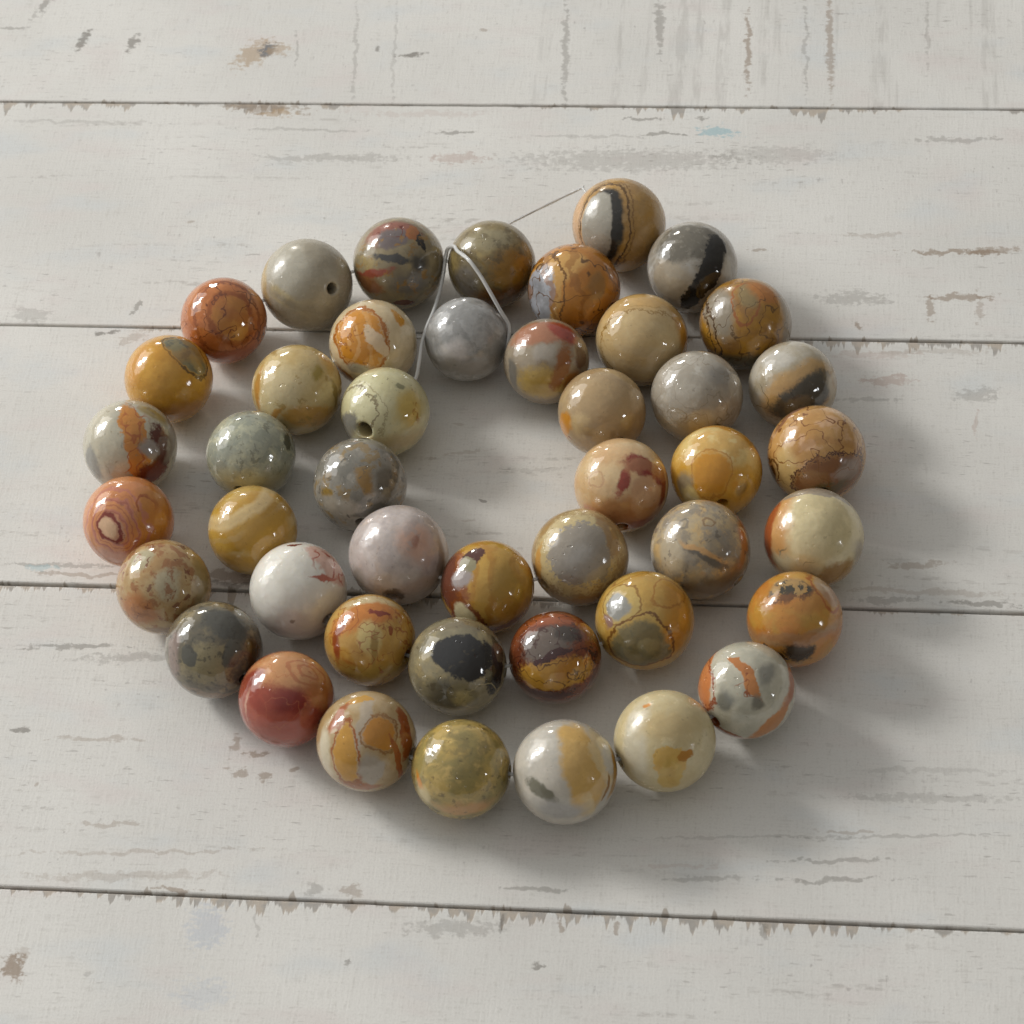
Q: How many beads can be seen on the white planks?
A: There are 45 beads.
